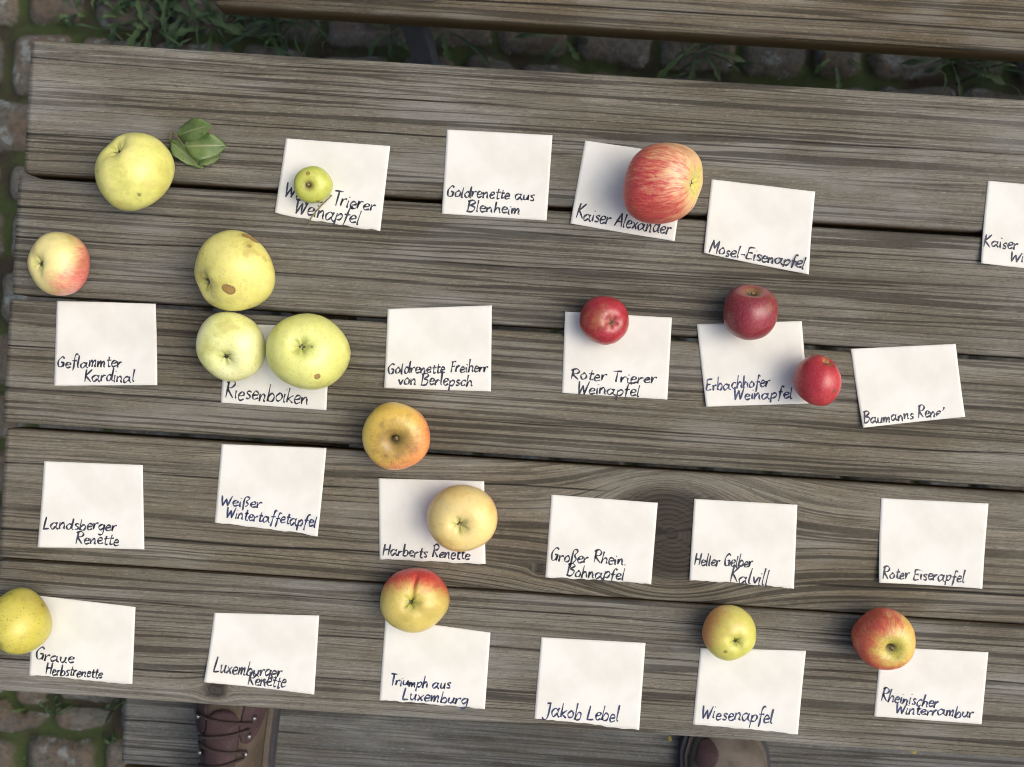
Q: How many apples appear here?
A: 16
